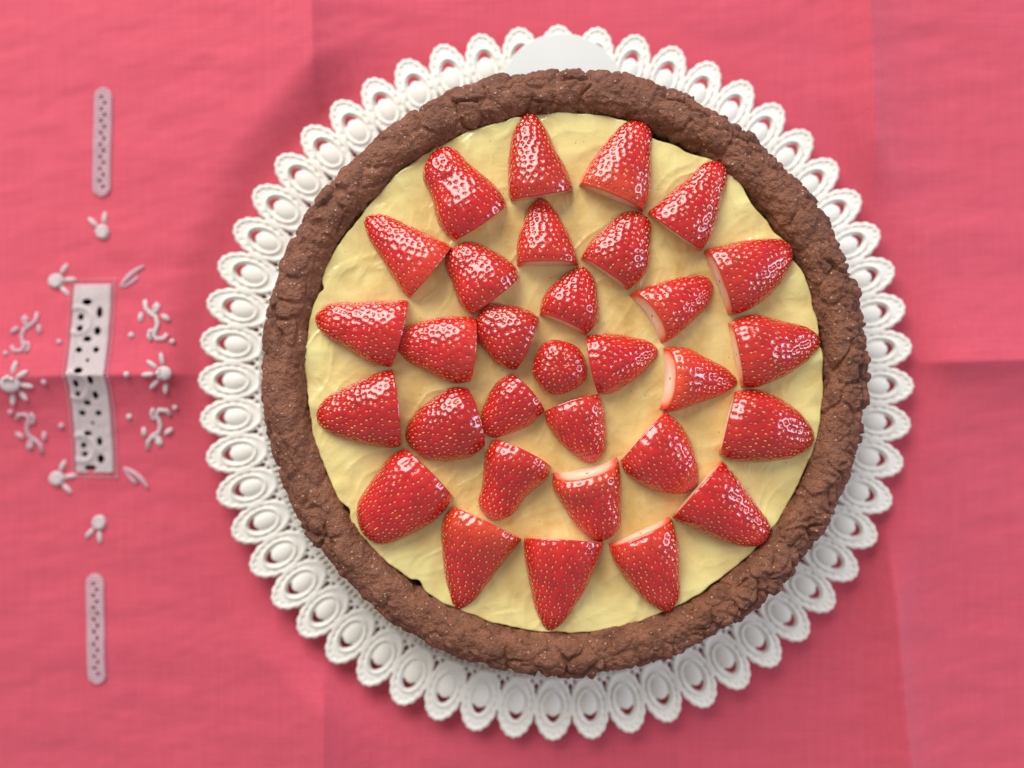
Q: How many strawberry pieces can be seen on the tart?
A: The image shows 31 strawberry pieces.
